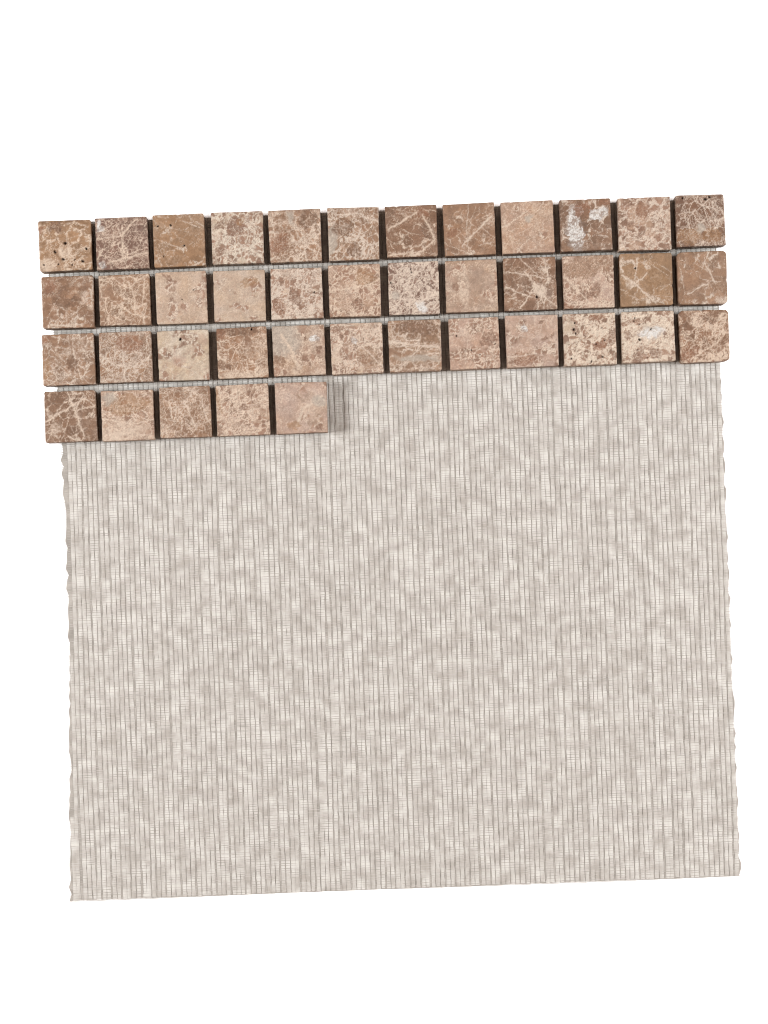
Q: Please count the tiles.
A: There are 41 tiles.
